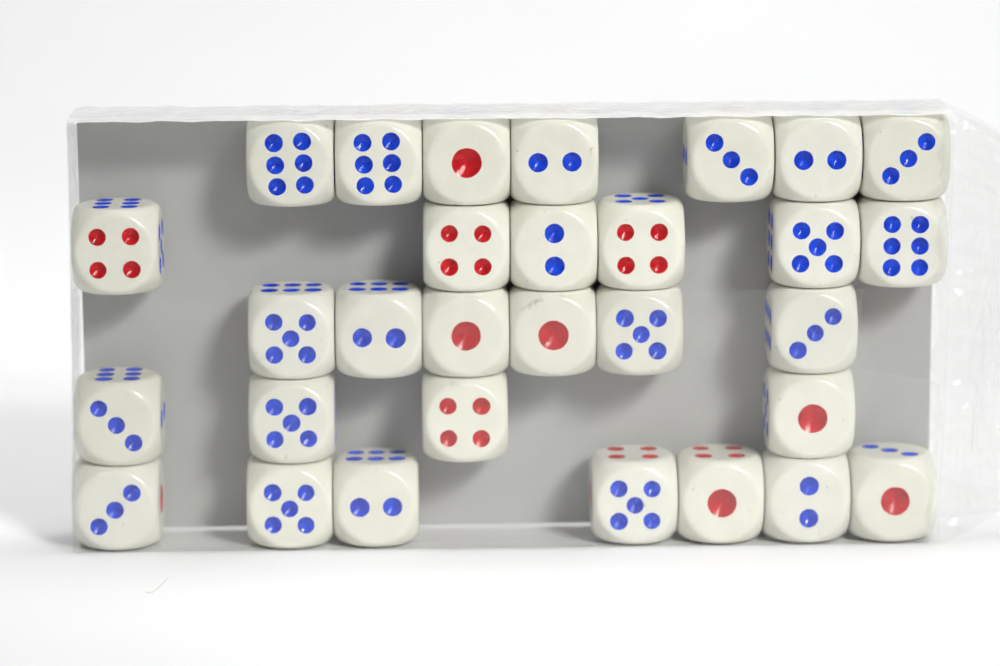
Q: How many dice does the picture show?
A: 30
